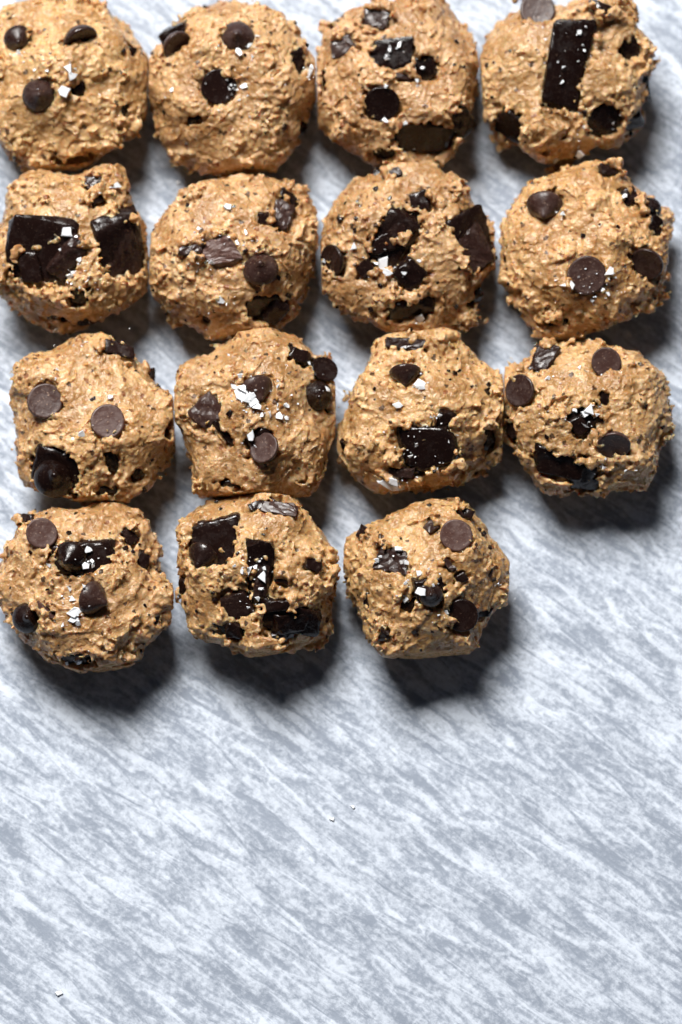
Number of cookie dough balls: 15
